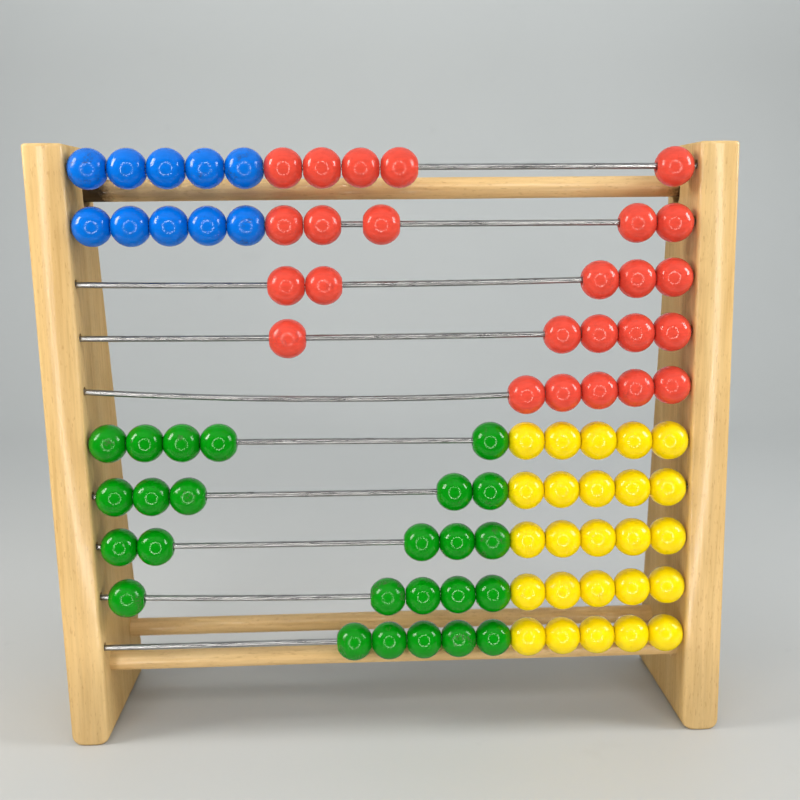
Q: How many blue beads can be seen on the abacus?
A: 10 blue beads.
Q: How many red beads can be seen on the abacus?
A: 25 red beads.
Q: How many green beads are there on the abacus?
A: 25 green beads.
